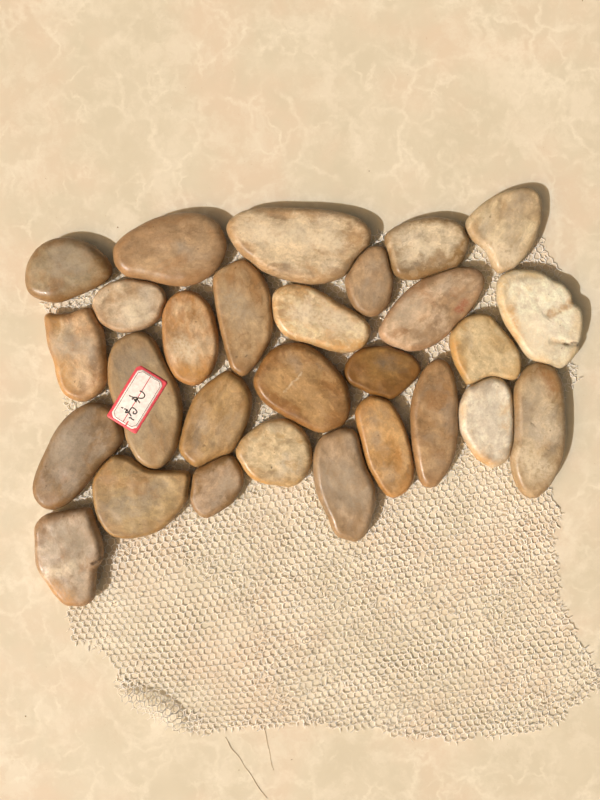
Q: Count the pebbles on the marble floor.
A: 28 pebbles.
